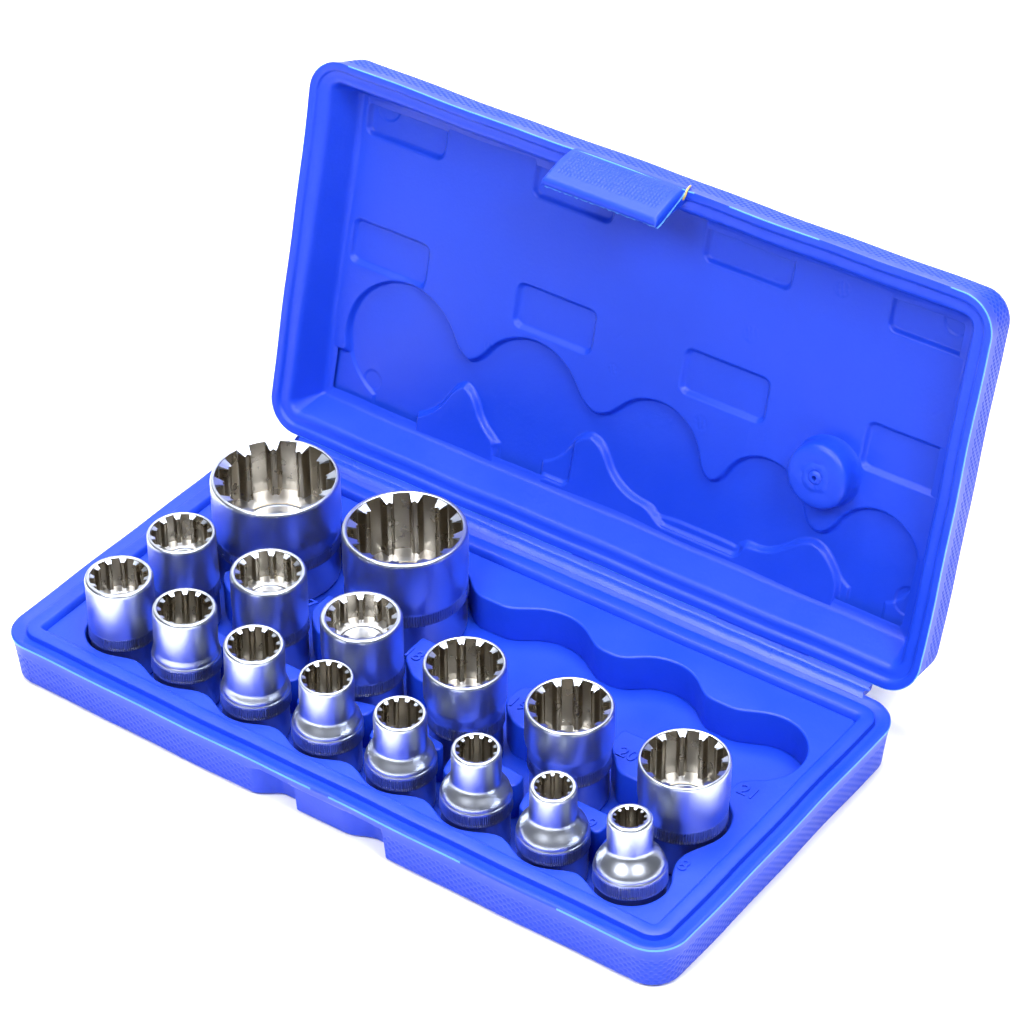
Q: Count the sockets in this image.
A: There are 16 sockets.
